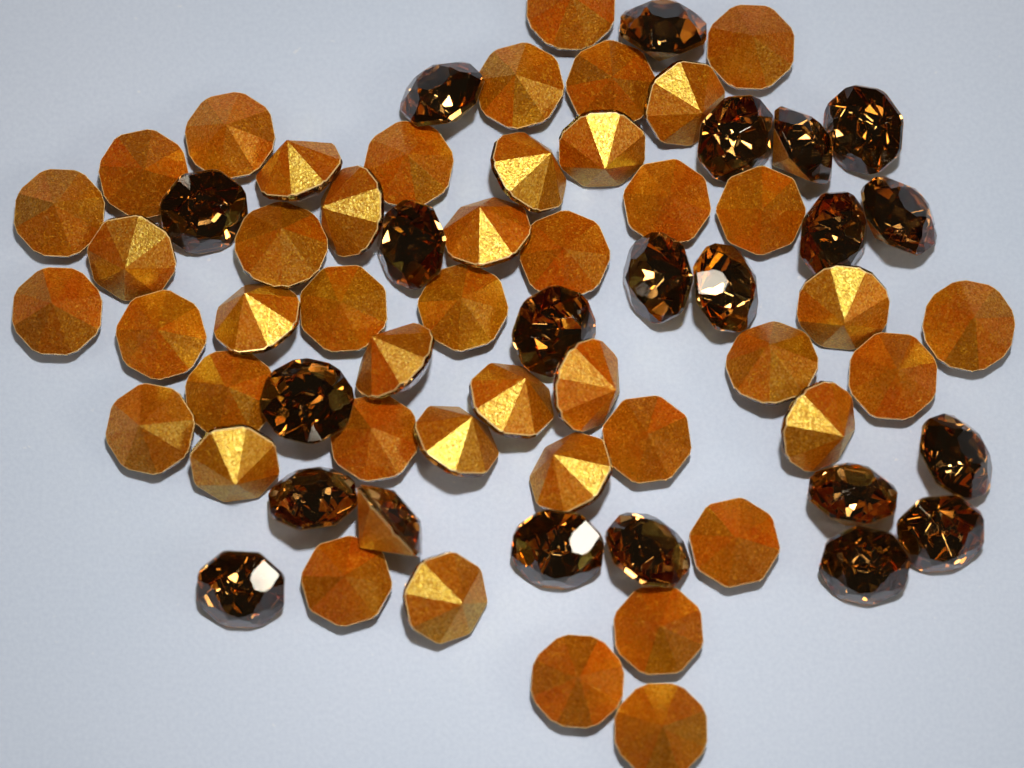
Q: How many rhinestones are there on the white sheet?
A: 67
